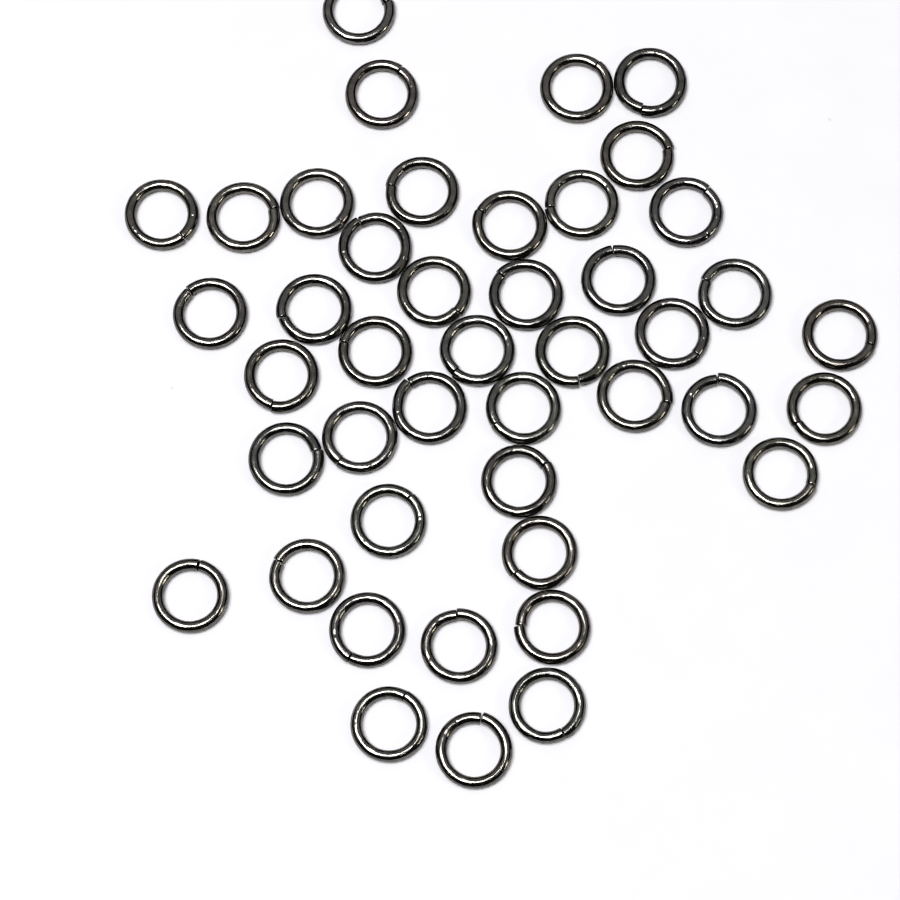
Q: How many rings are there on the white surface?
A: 44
